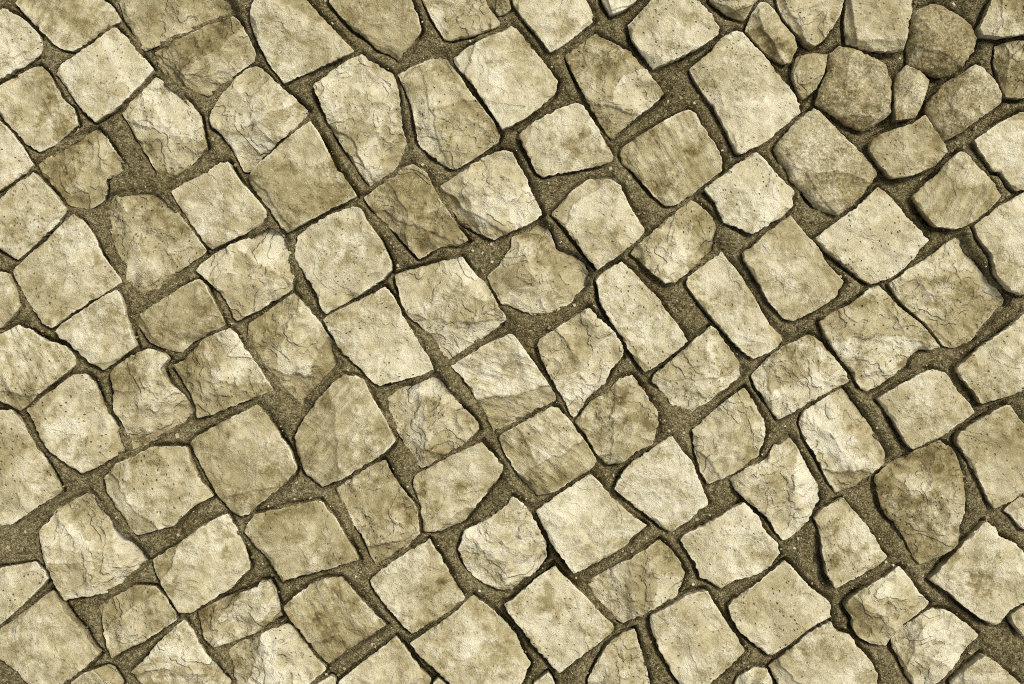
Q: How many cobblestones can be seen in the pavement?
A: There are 124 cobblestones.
